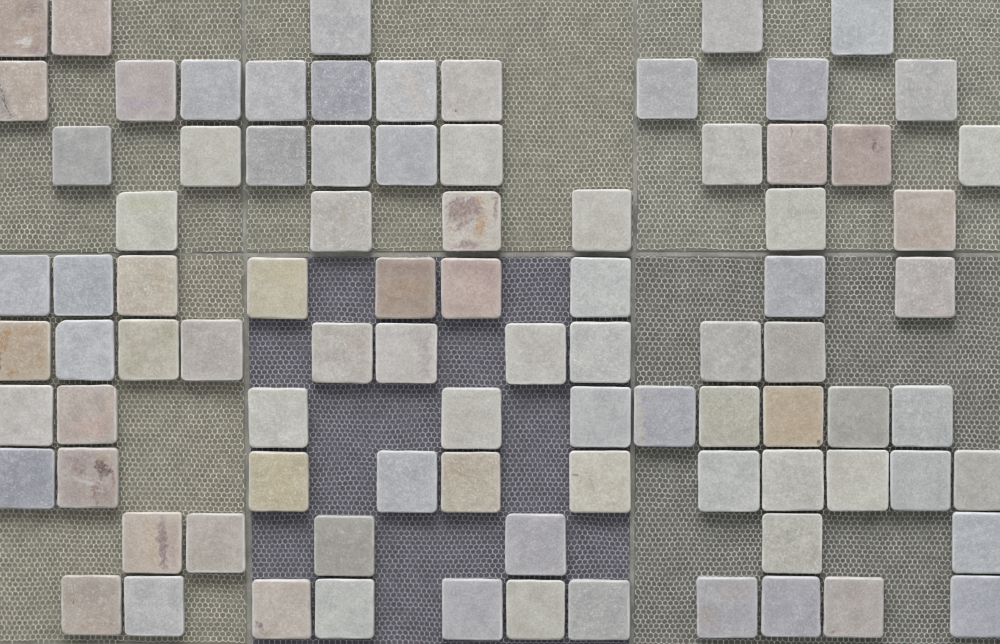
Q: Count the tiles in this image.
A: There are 88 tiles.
